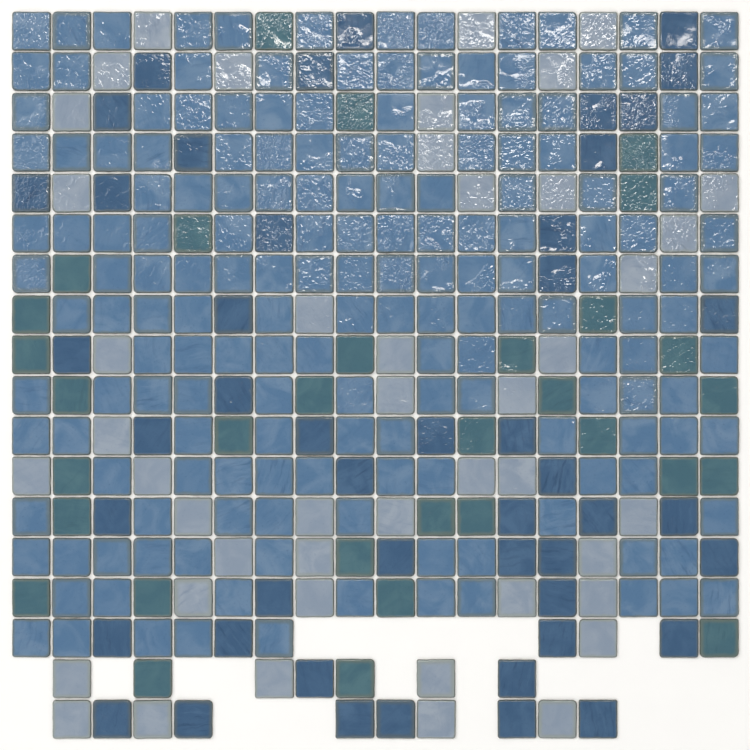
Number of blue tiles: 174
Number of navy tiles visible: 47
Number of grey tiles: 45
